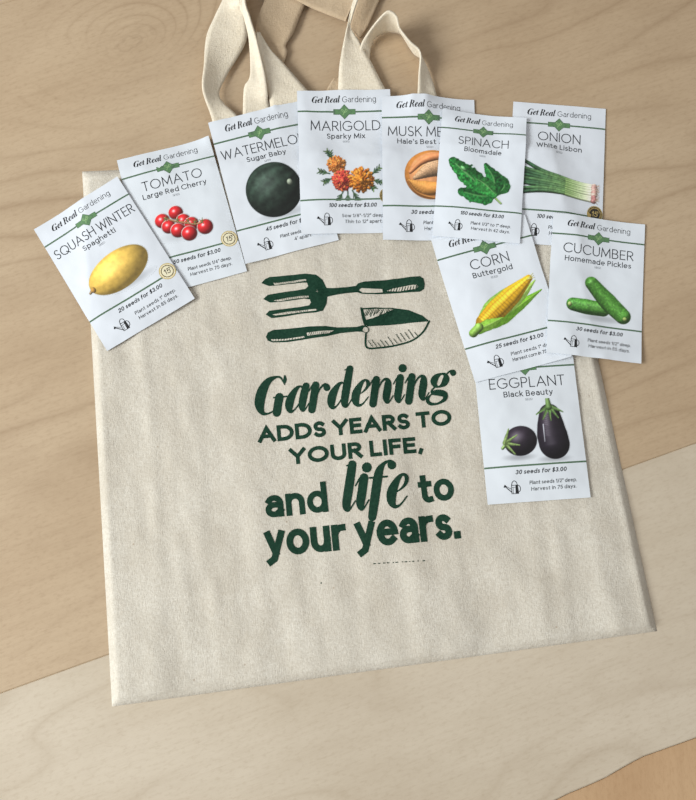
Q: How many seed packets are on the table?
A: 10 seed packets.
